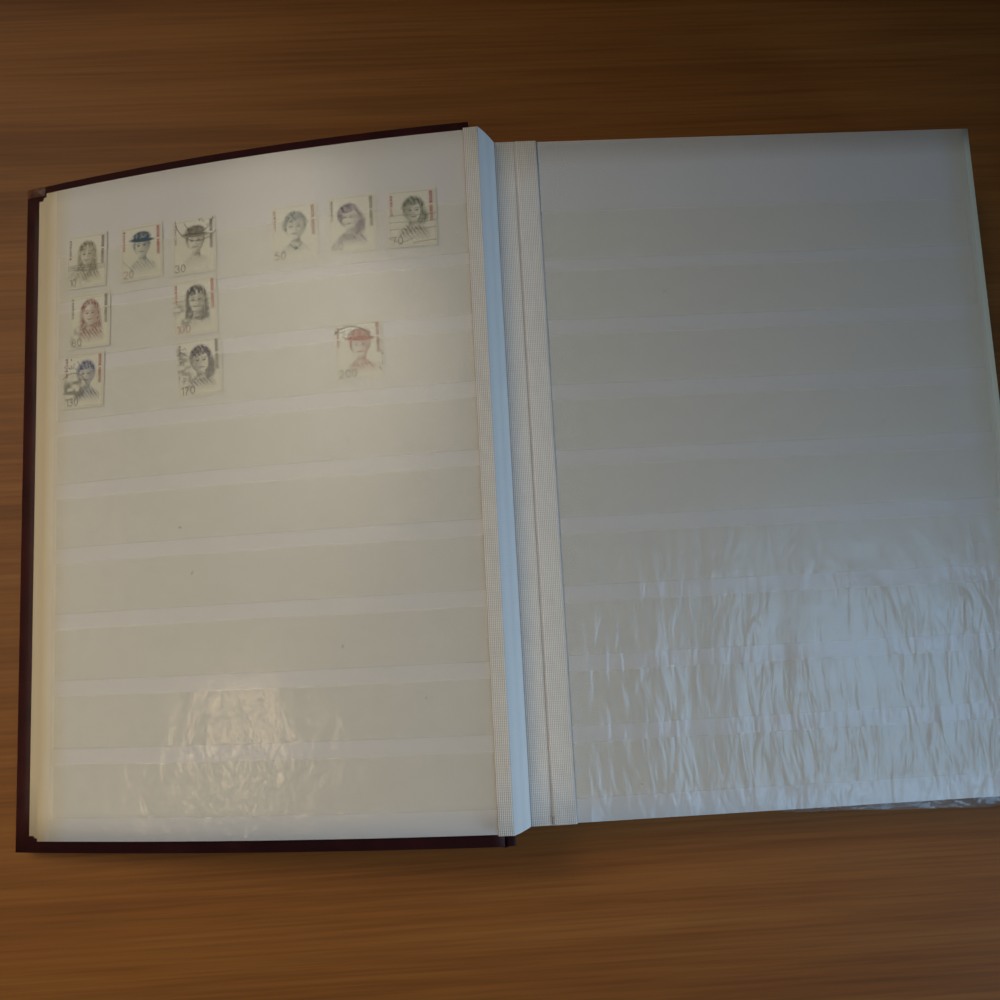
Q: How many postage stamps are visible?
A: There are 11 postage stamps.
